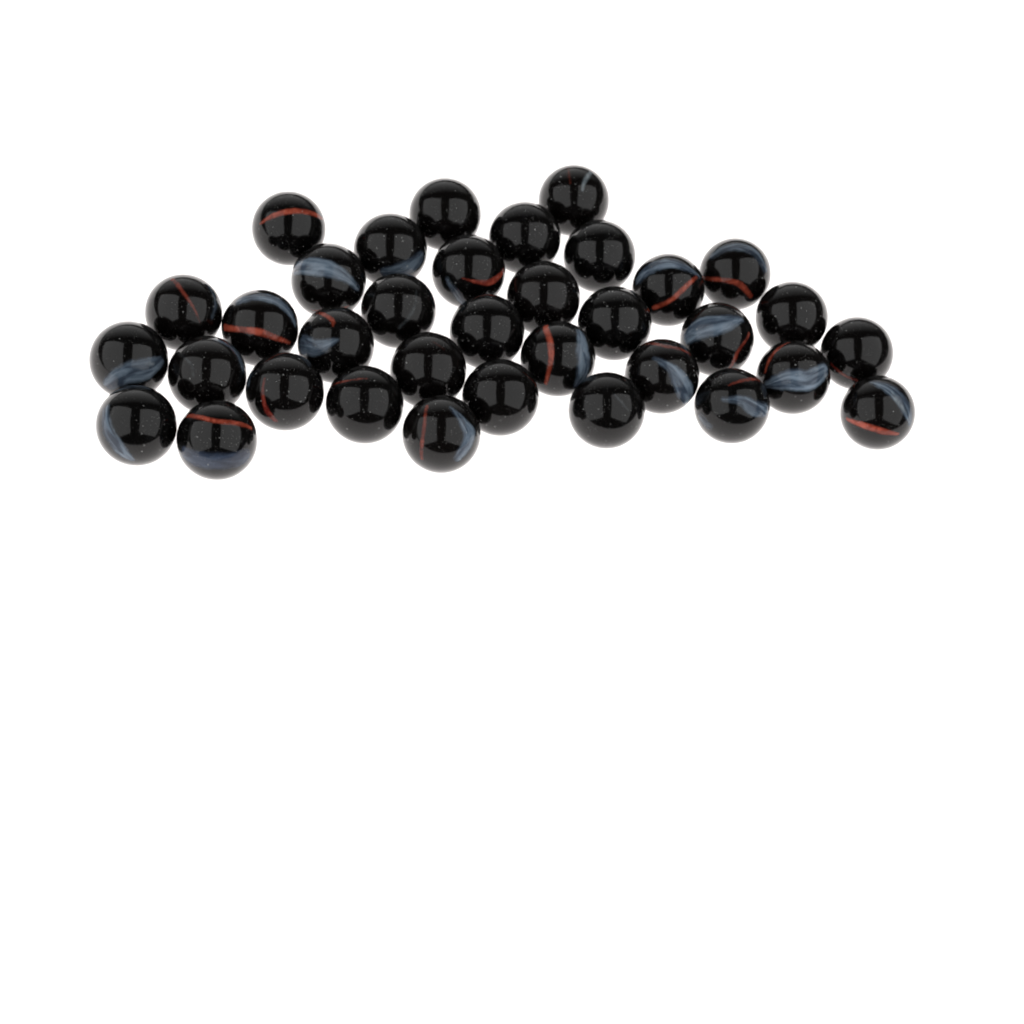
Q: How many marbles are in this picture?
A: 35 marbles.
